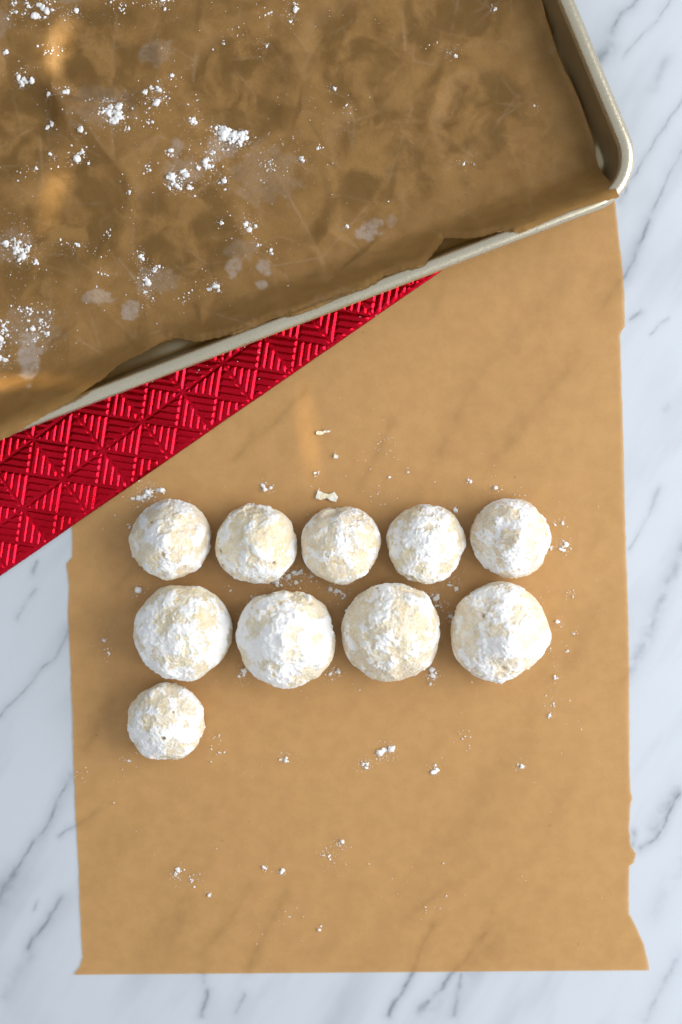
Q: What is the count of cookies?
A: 10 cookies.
